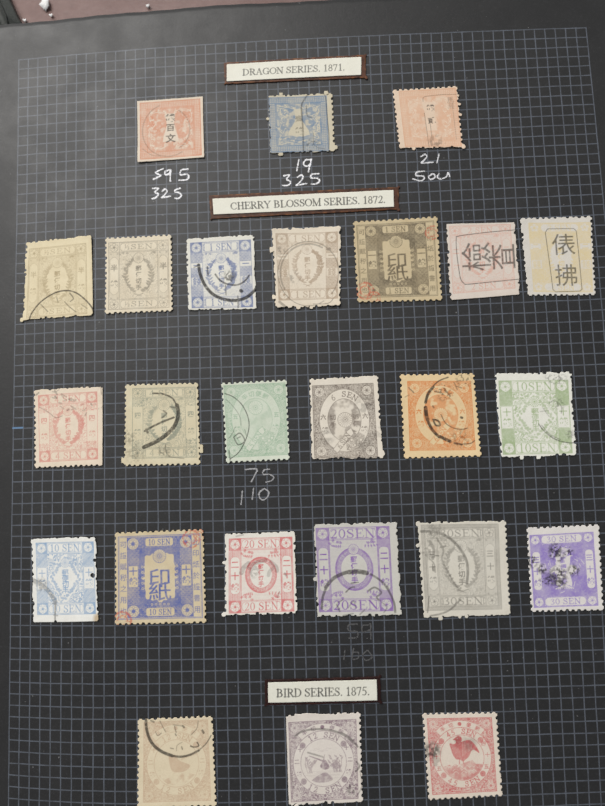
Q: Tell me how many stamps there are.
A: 25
